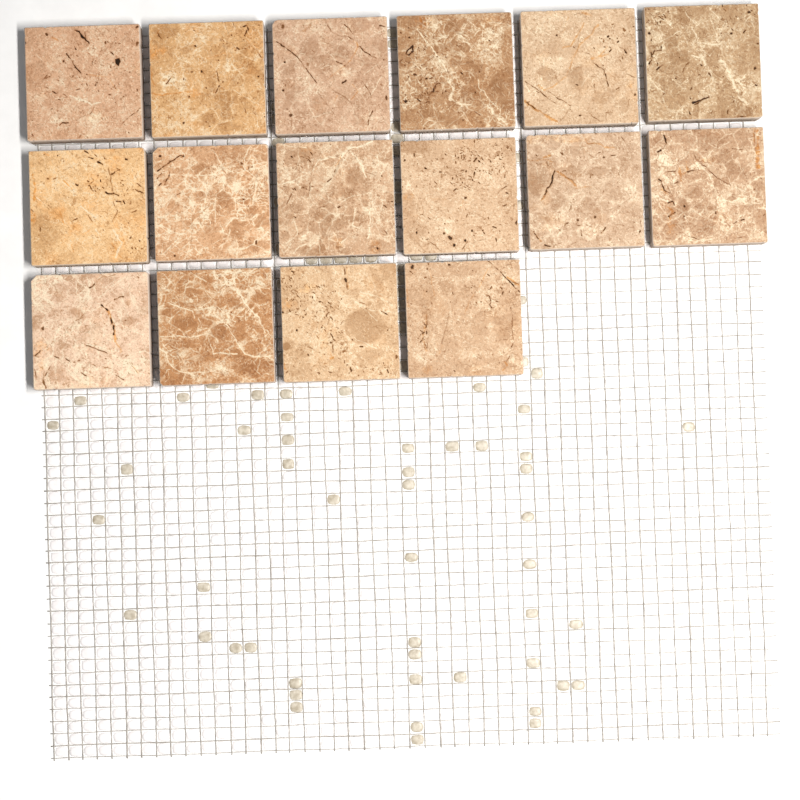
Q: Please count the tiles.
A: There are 16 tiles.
